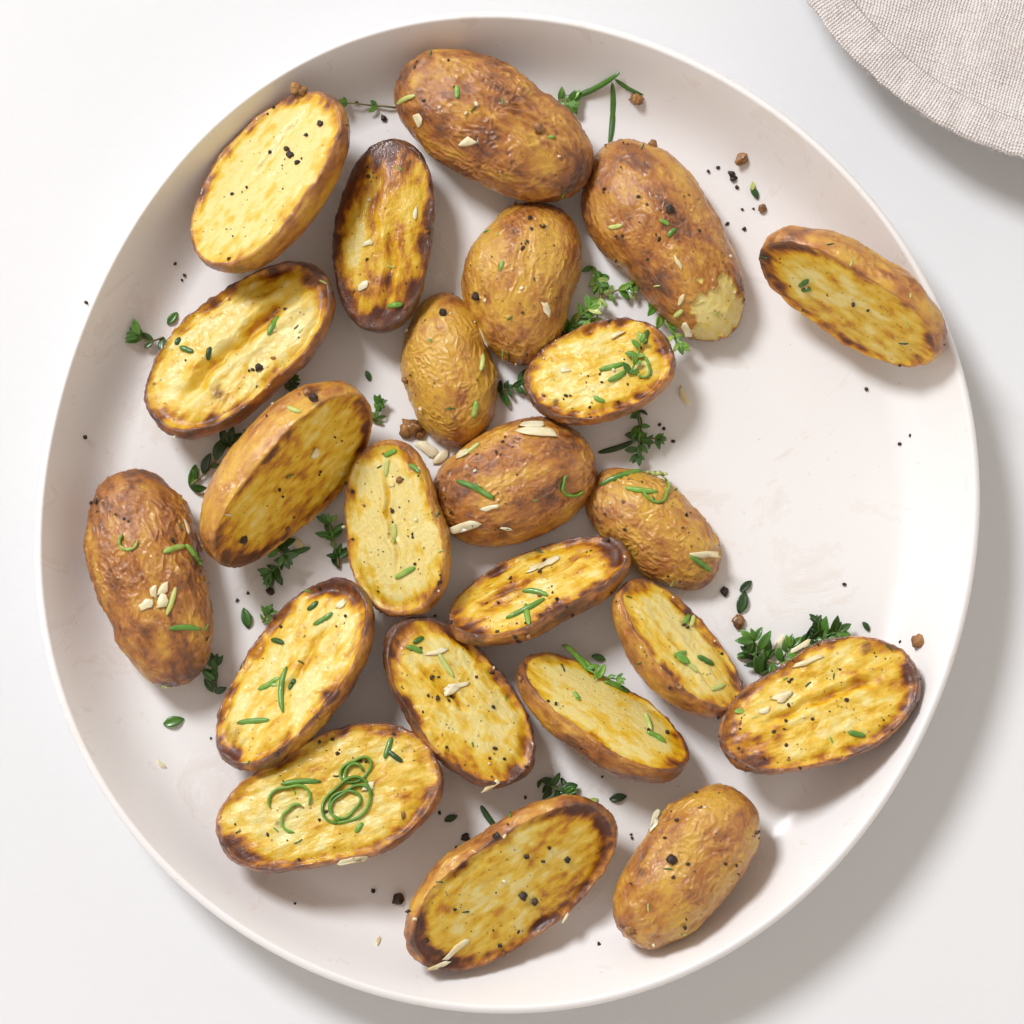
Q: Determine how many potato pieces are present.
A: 23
